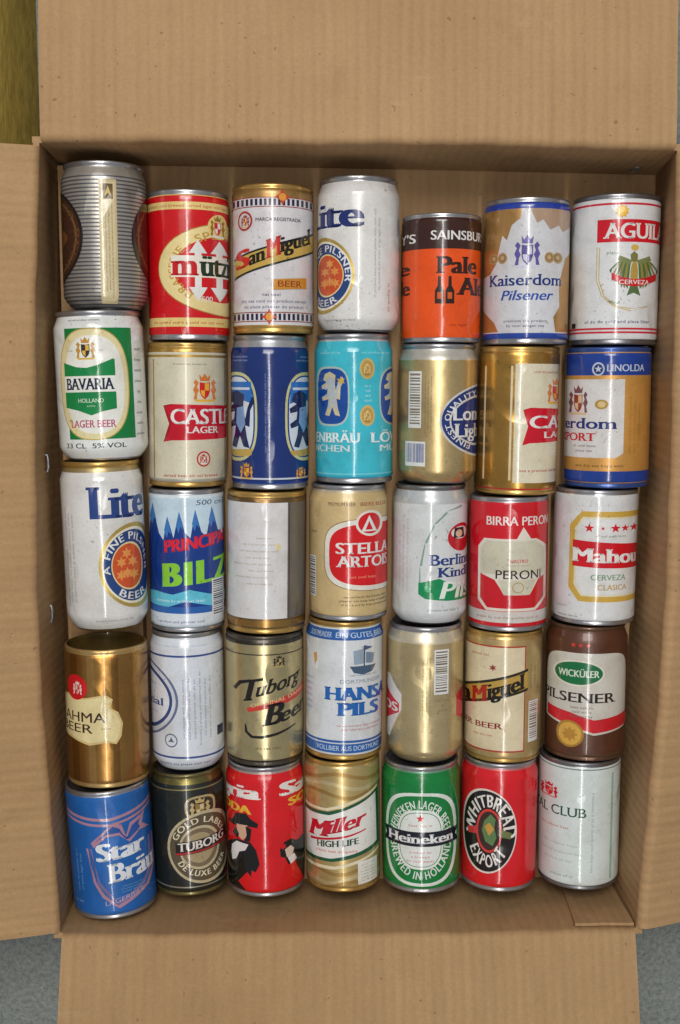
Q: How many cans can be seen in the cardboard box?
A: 35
